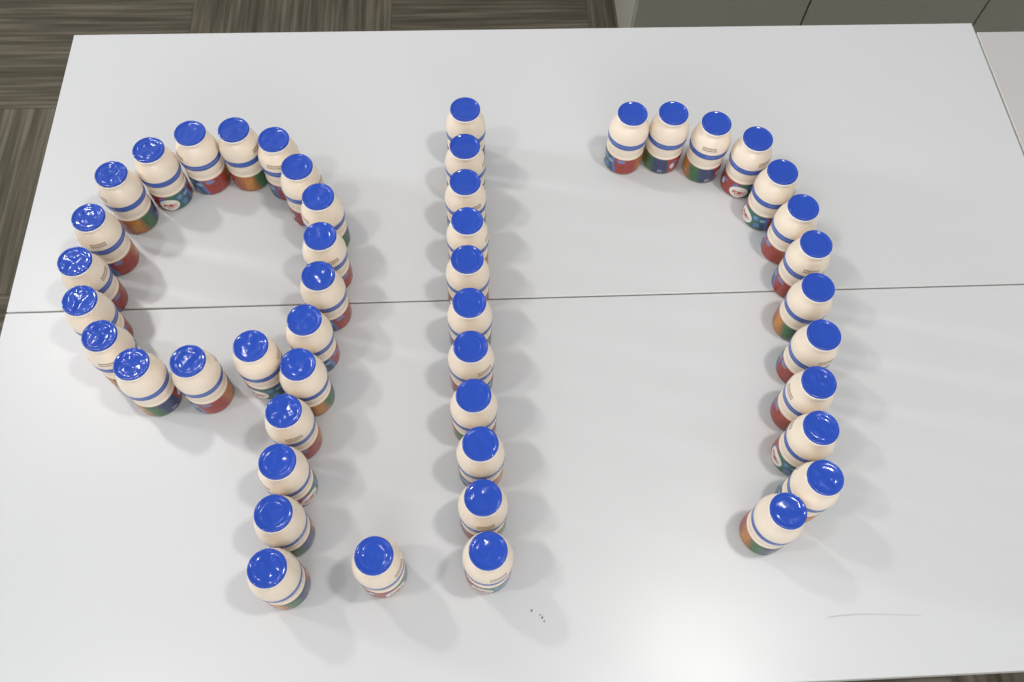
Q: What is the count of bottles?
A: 47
